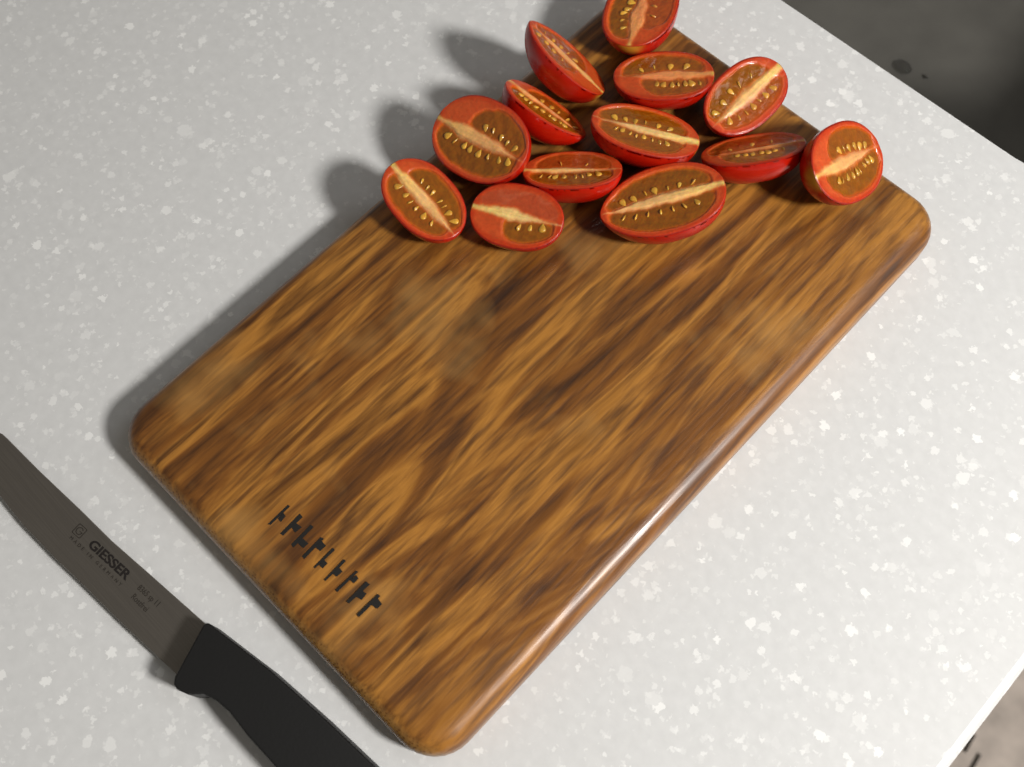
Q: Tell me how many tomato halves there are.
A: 13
